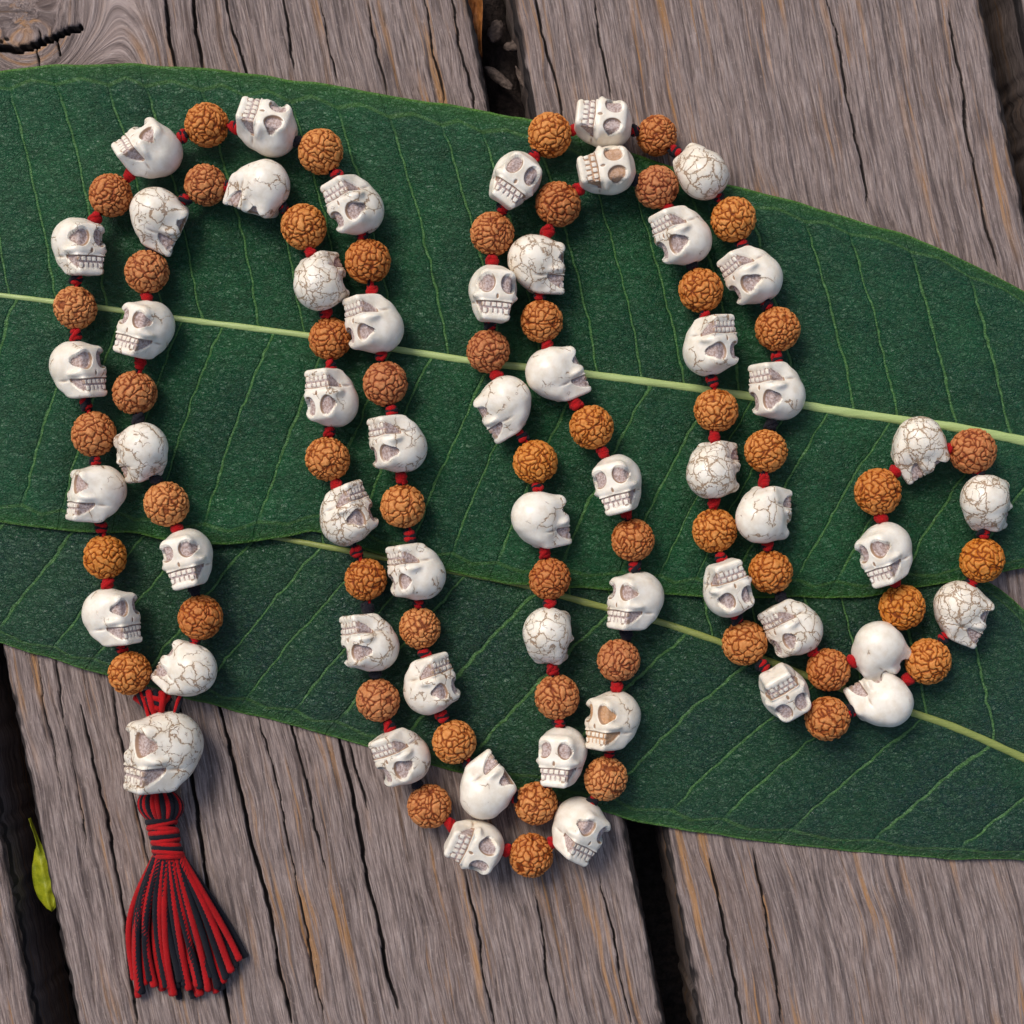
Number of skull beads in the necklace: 55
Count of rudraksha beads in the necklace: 54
